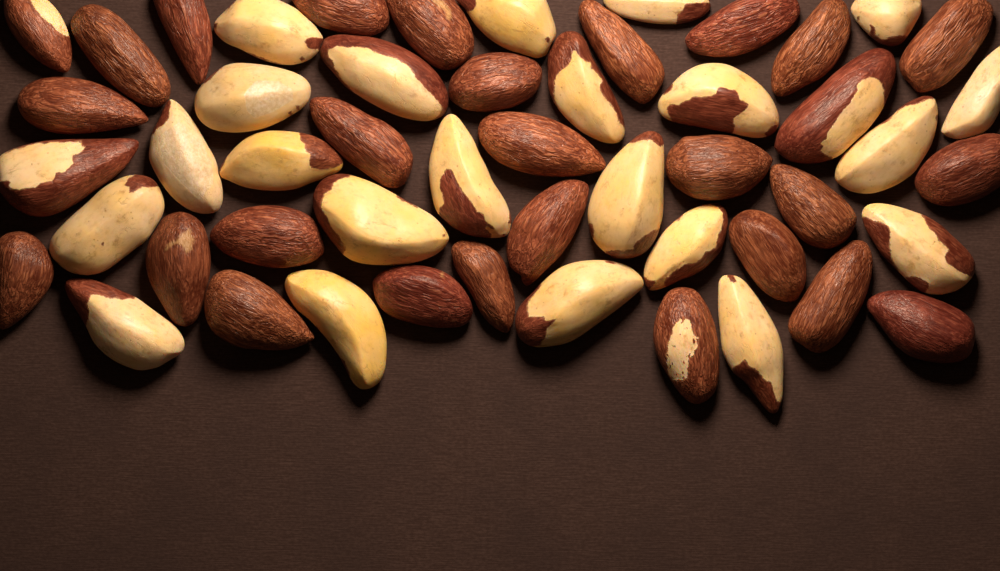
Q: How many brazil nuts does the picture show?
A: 51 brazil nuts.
